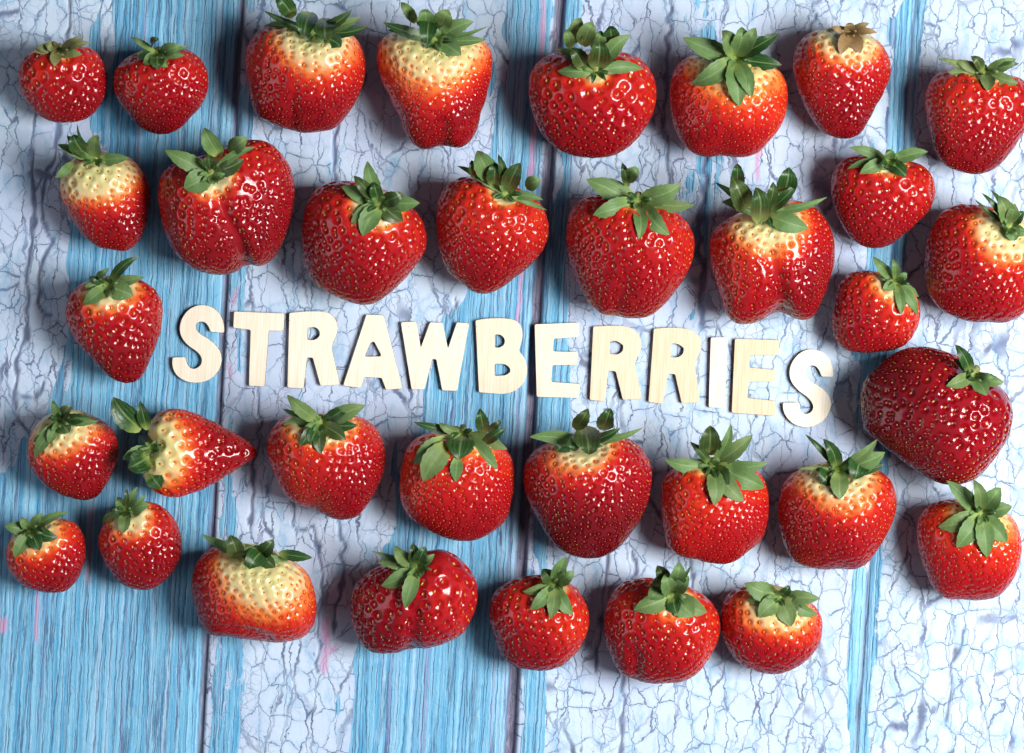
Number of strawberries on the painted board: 34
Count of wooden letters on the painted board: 12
